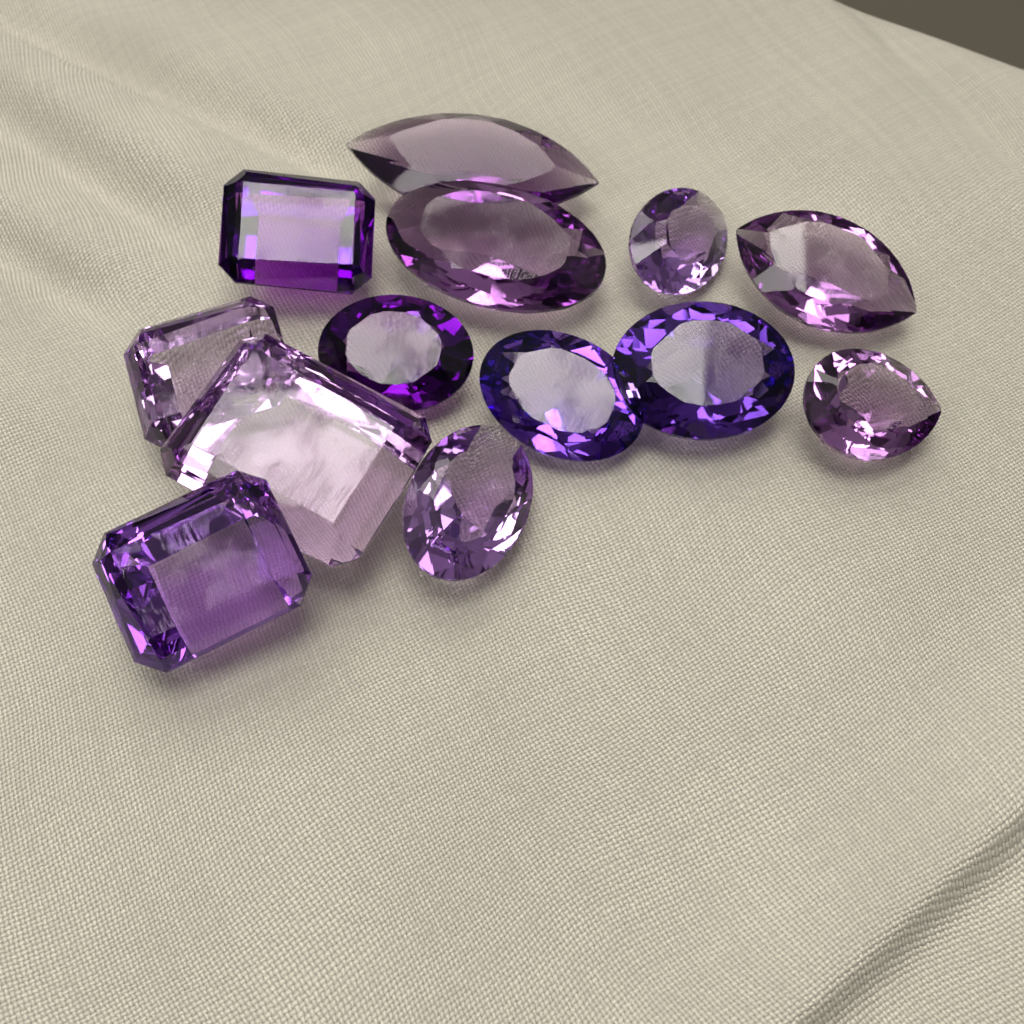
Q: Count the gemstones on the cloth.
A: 13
